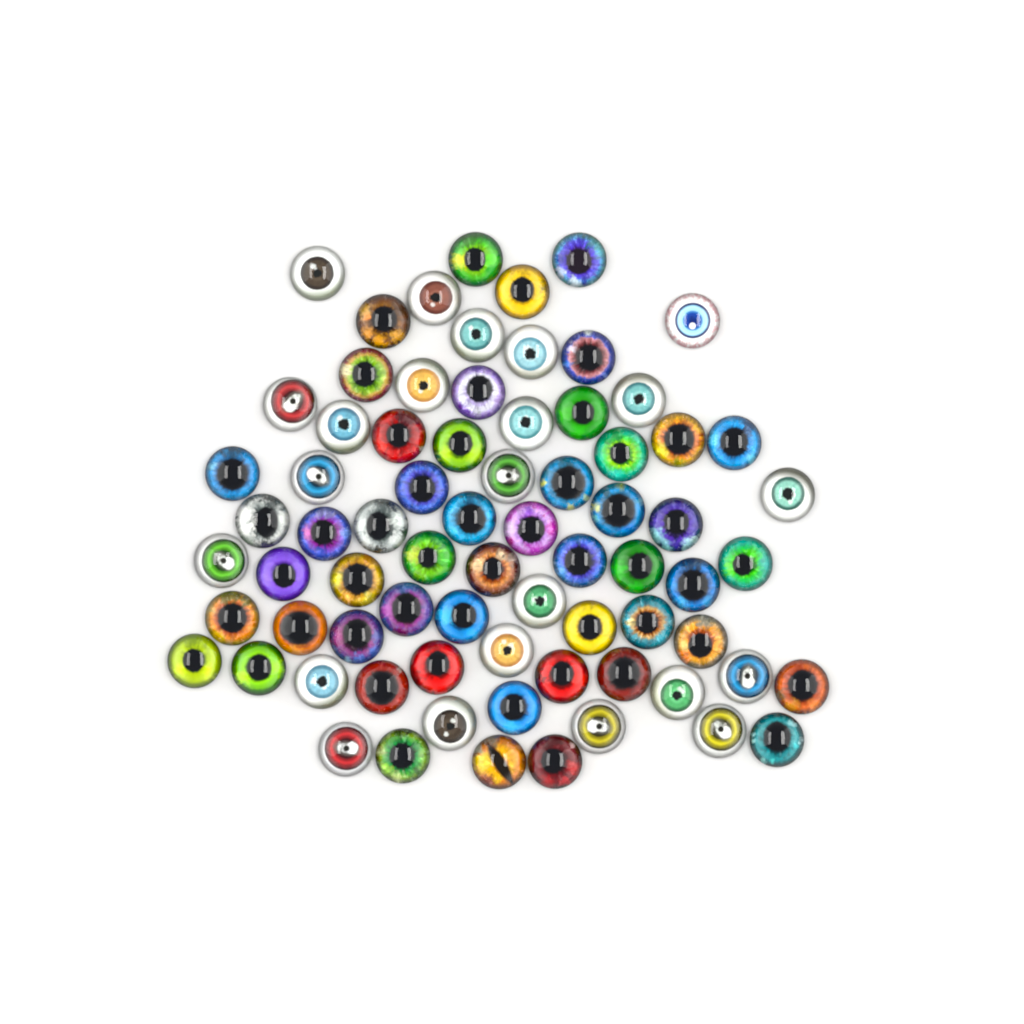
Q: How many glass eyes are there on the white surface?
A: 74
